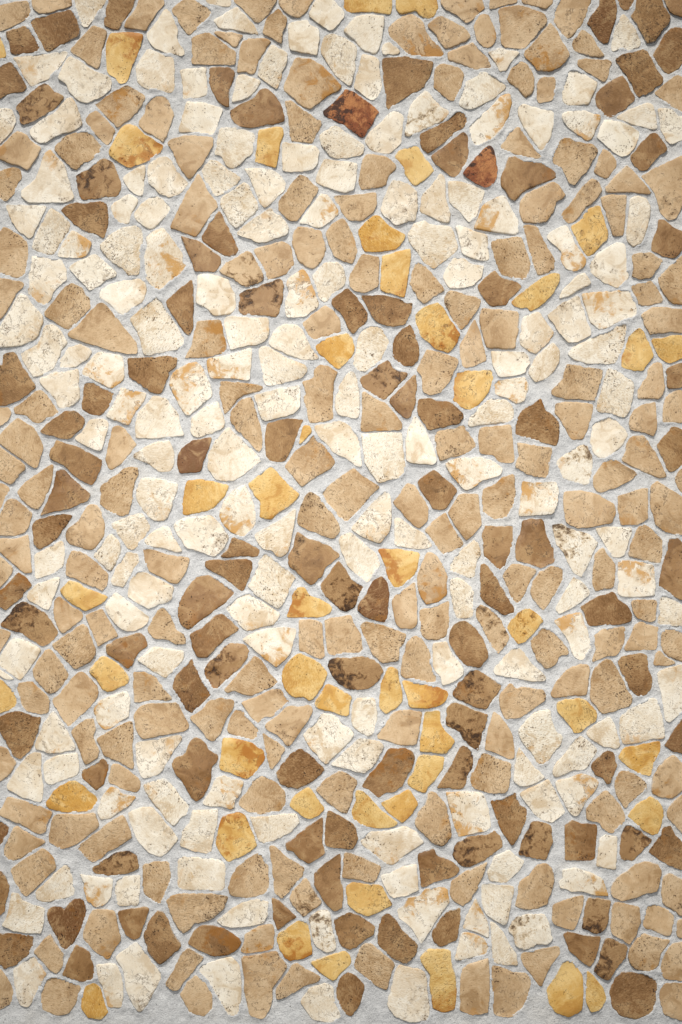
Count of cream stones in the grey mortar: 181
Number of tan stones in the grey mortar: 195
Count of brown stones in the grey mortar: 106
